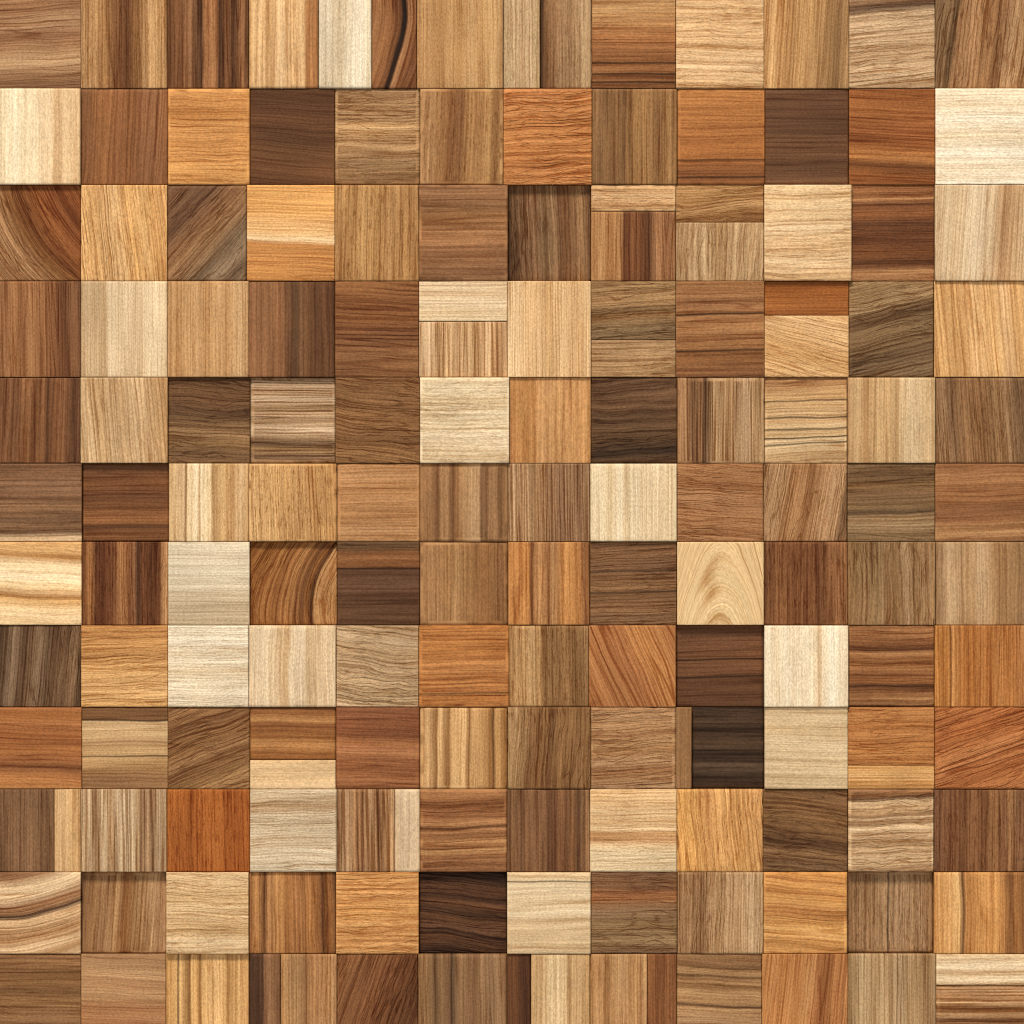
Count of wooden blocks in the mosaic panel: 160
